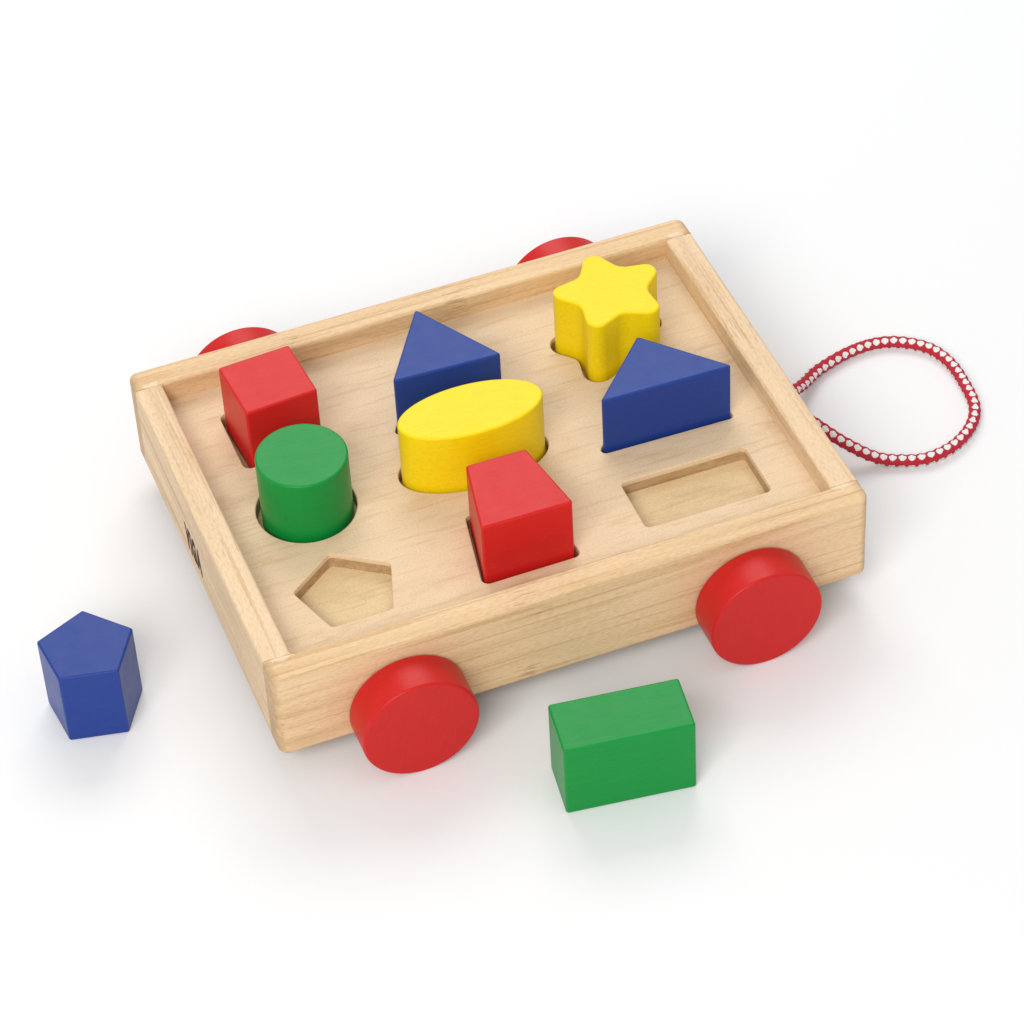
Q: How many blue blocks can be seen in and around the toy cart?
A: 3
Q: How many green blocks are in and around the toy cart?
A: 2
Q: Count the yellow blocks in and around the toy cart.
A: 2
